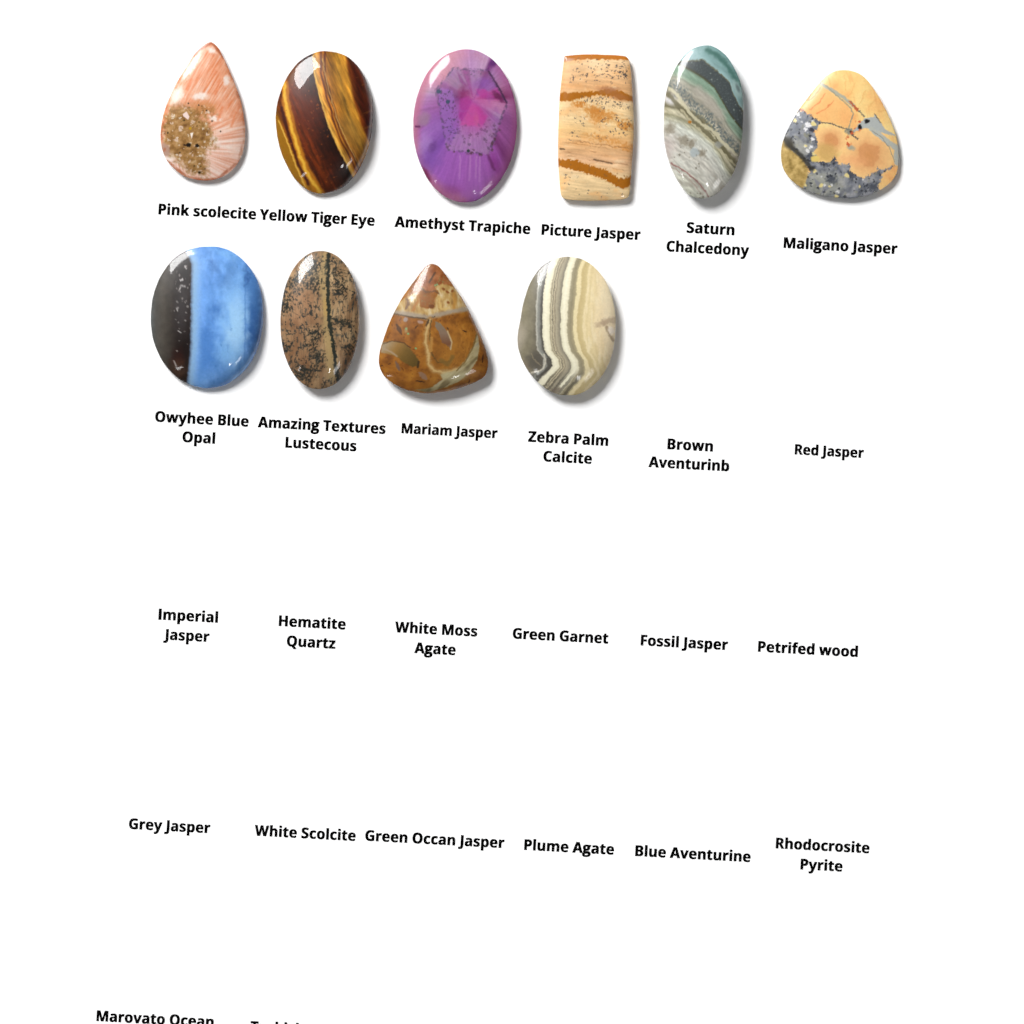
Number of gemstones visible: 10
